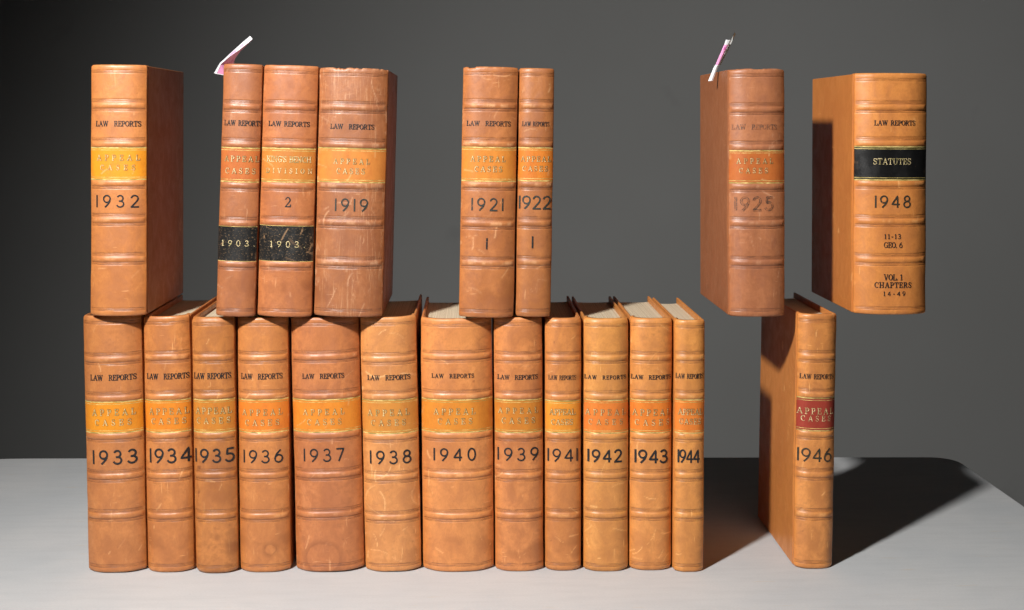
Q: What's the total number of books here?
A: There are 21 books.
